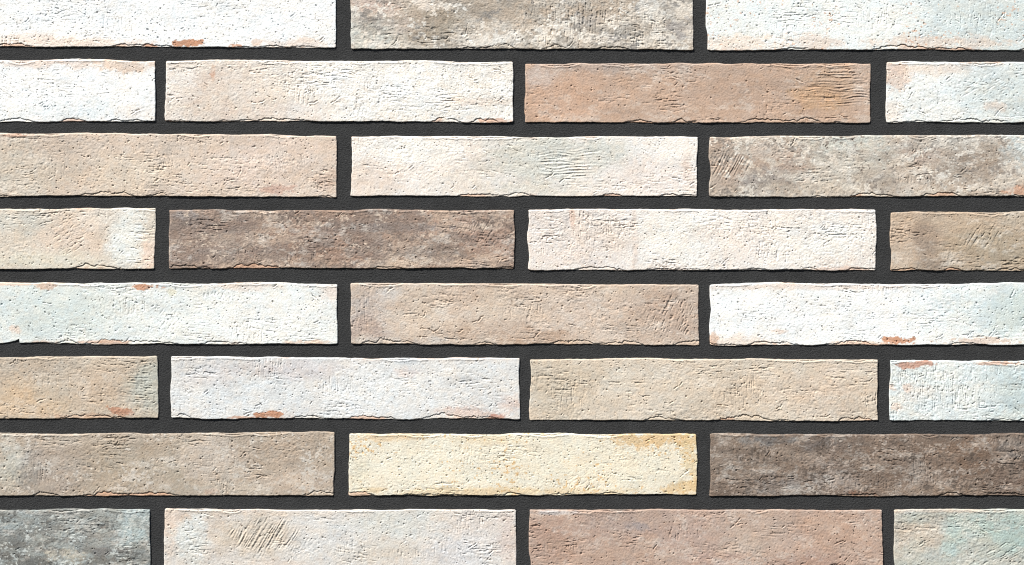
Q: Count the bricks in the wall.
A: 28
